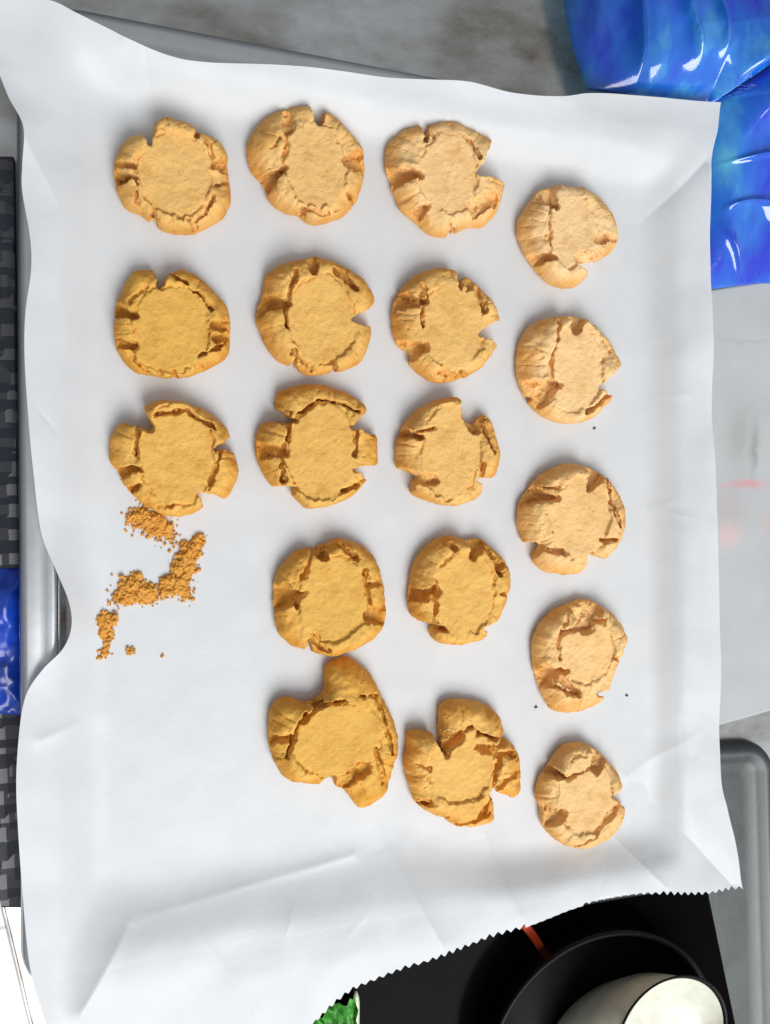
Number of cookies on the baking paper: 18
